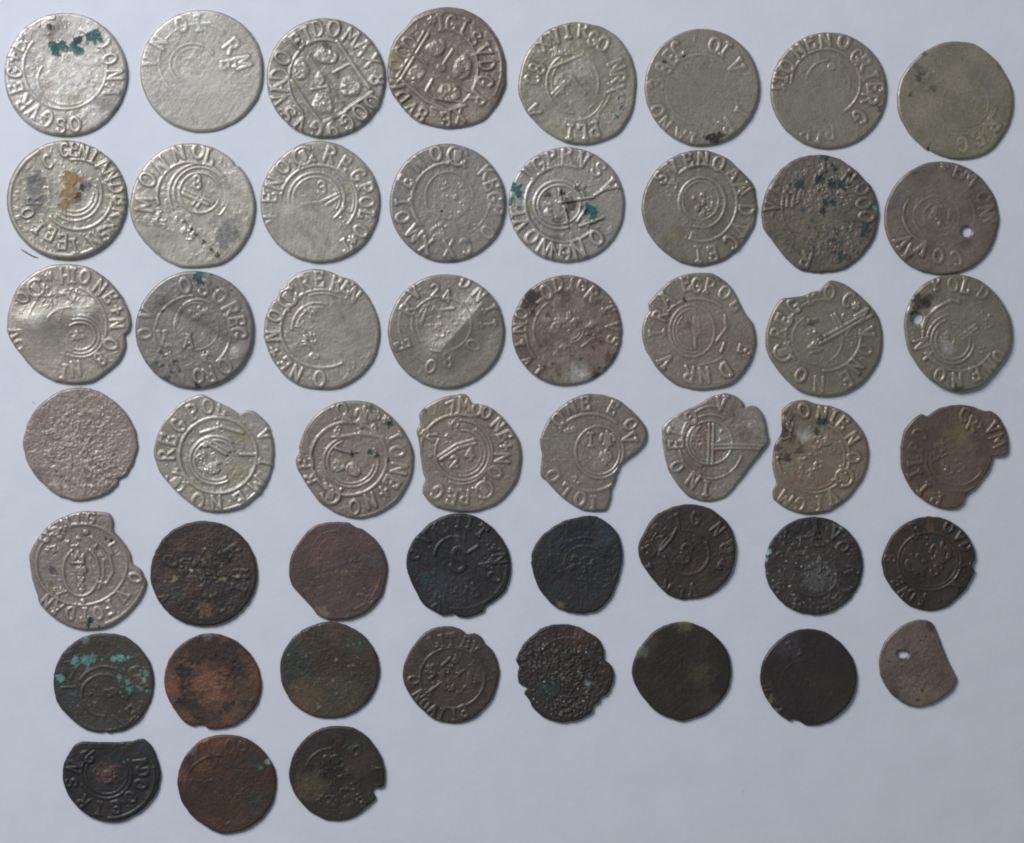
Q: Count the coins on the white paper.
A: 51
